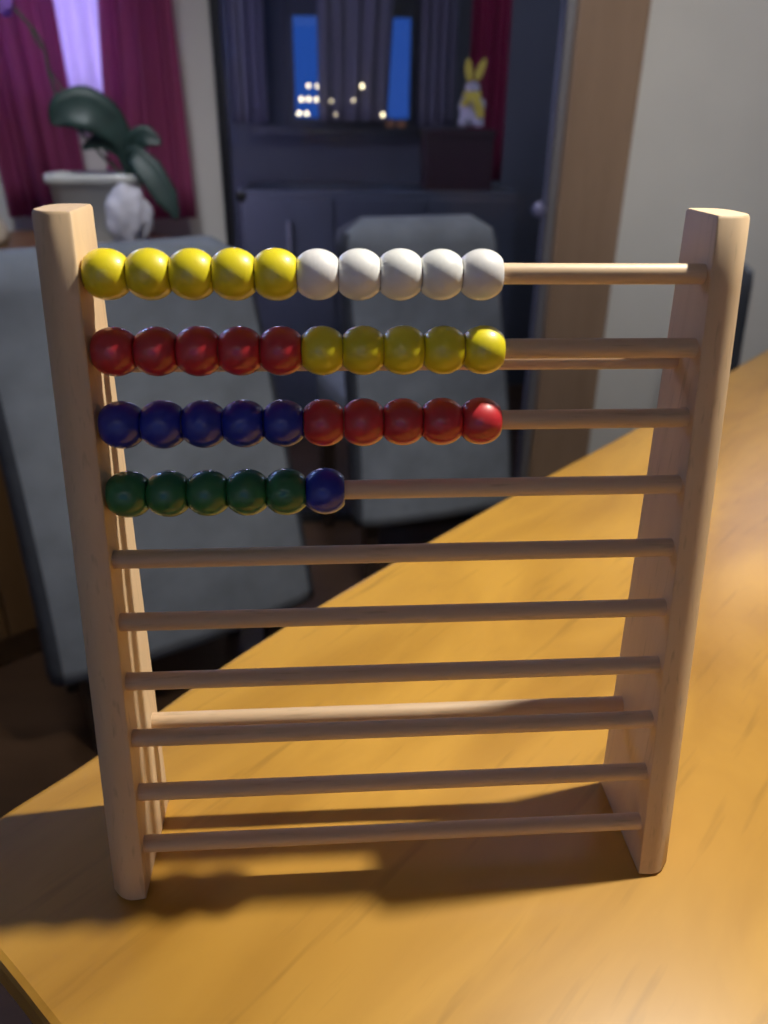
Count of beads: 36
